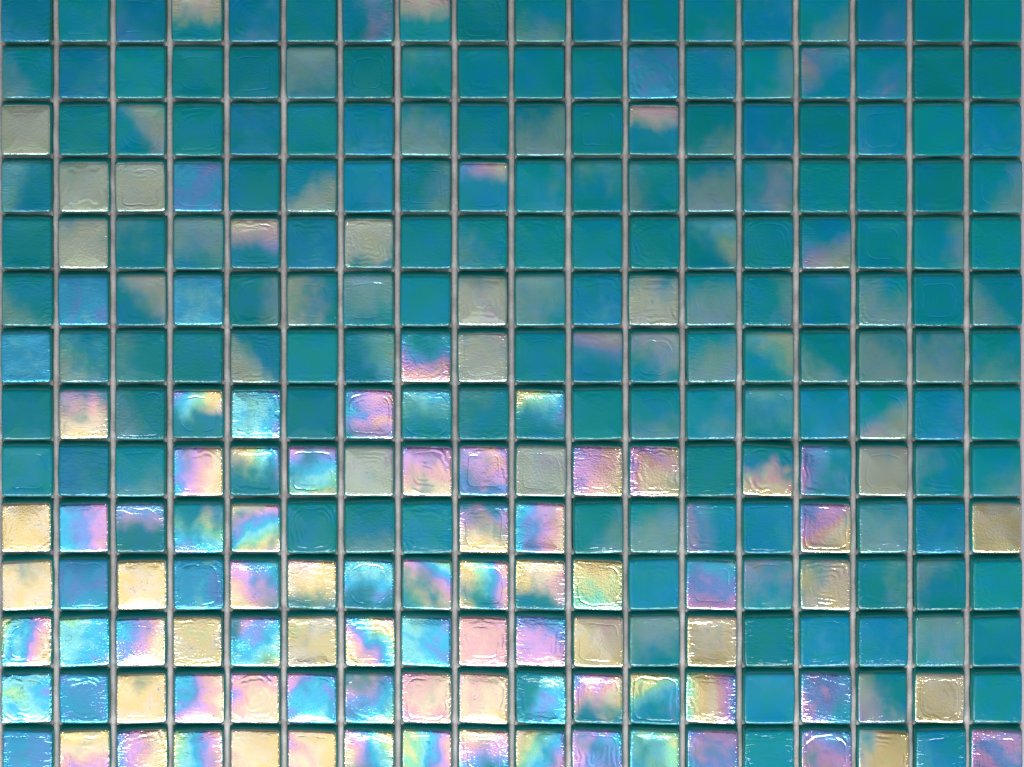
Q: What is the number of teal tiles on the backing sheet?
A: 166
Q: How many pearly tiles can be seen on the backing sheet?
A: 86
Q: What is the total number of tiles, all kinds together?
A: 252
